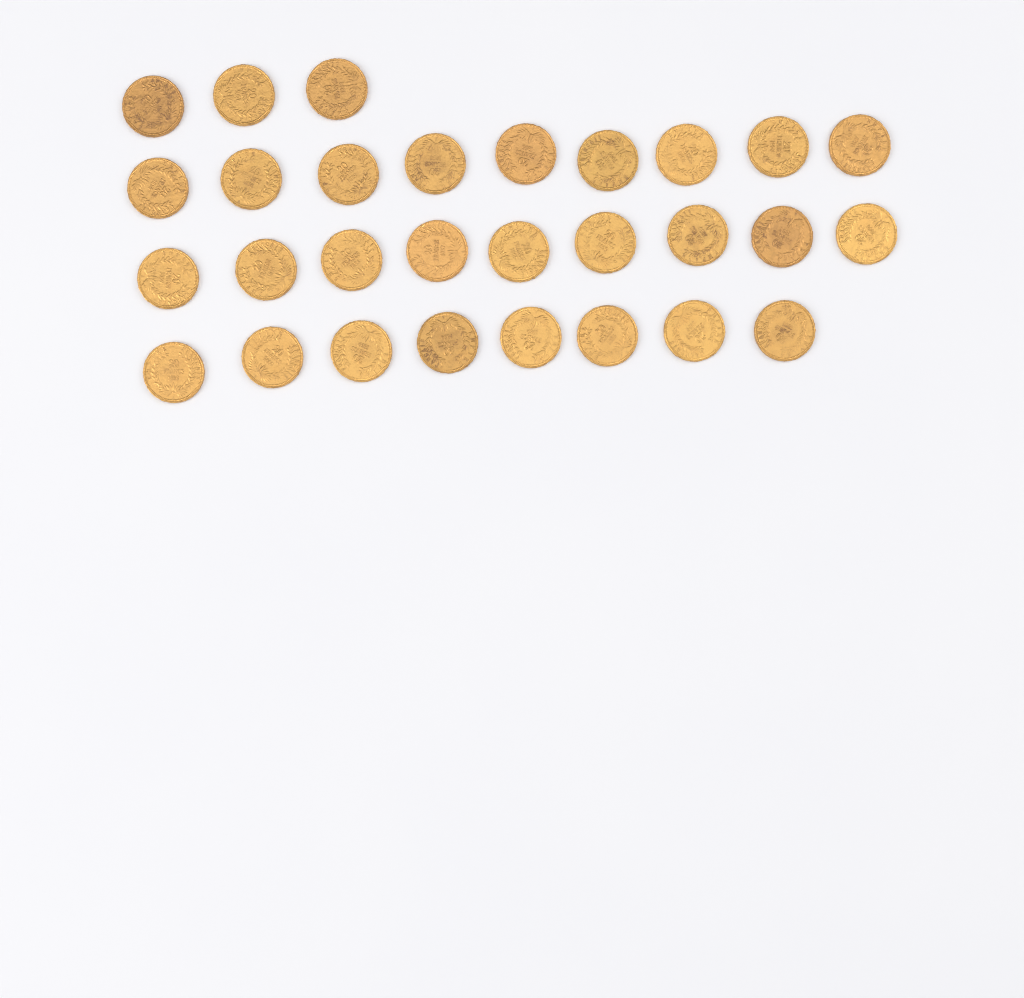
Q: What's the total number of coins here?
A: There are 29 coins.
